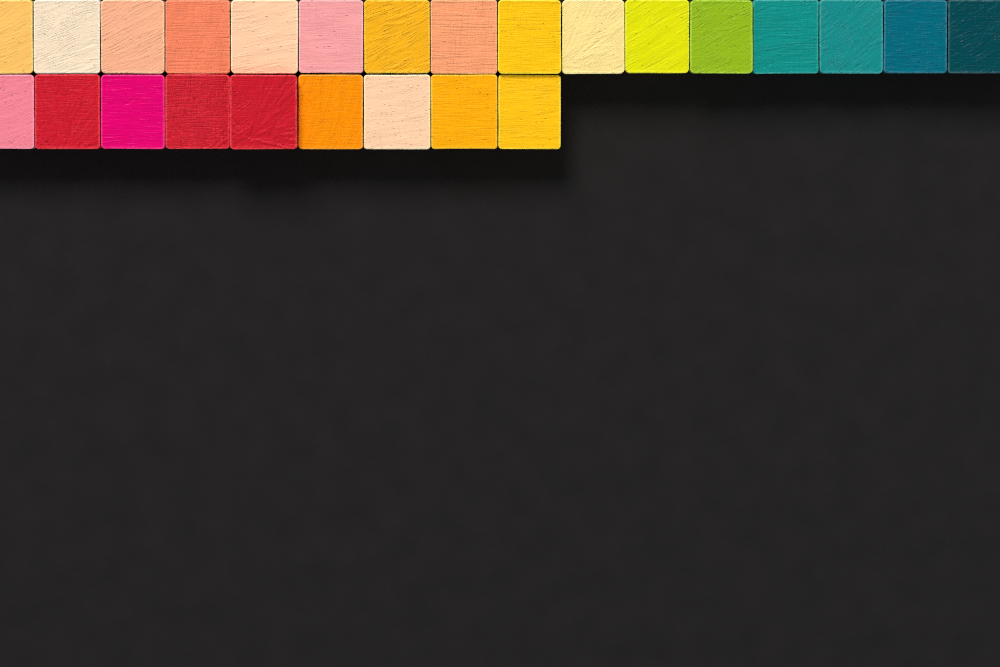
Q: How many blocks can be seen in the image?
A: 25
